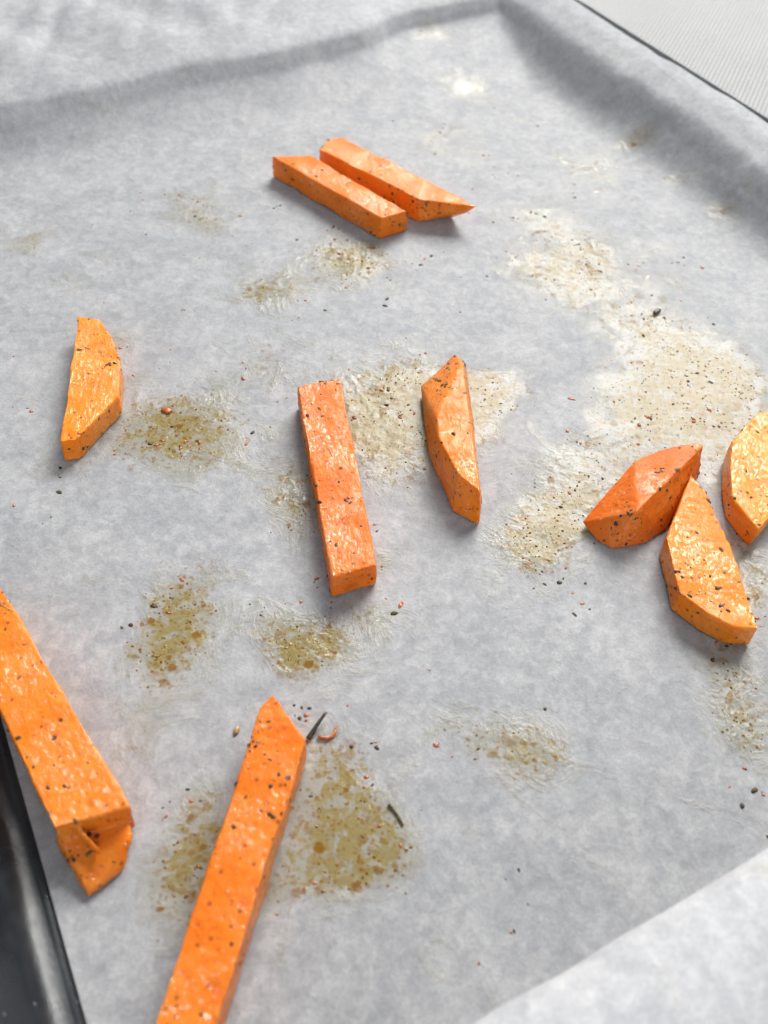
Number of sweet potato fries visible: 10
